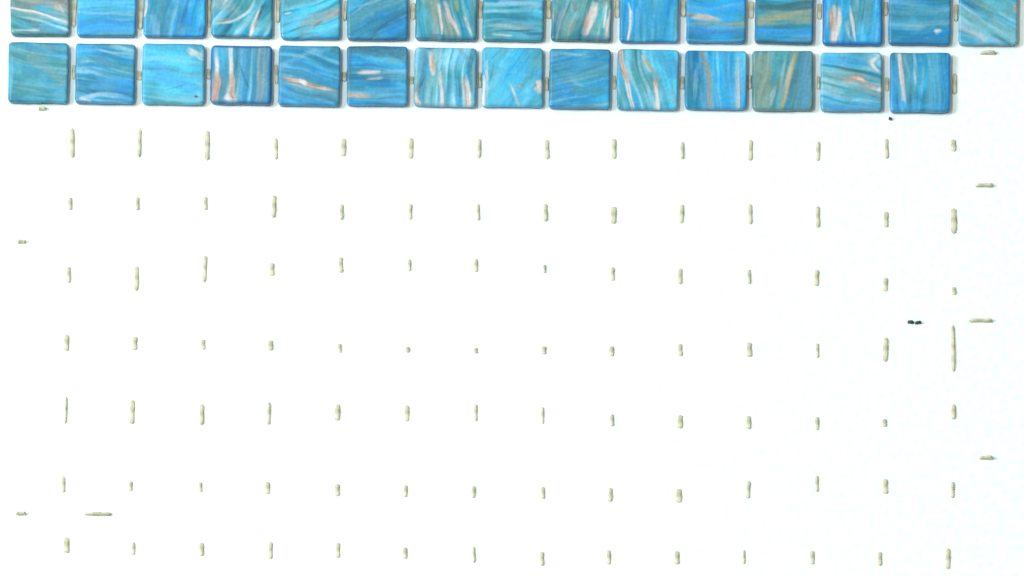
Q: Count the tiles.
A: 29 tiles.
